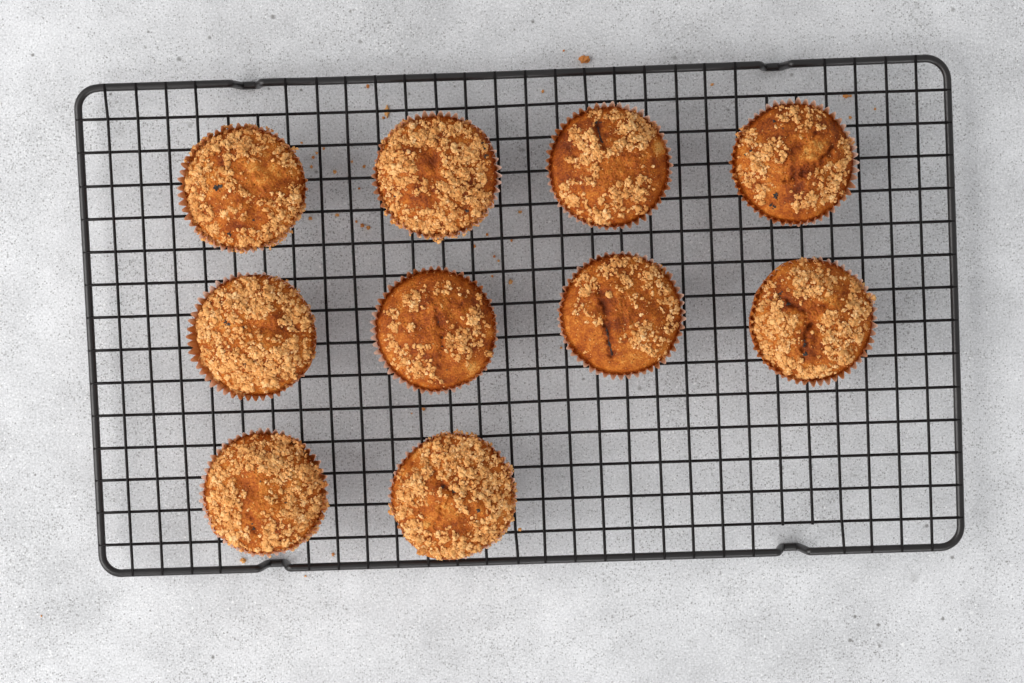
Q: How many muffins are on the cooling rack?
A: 10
